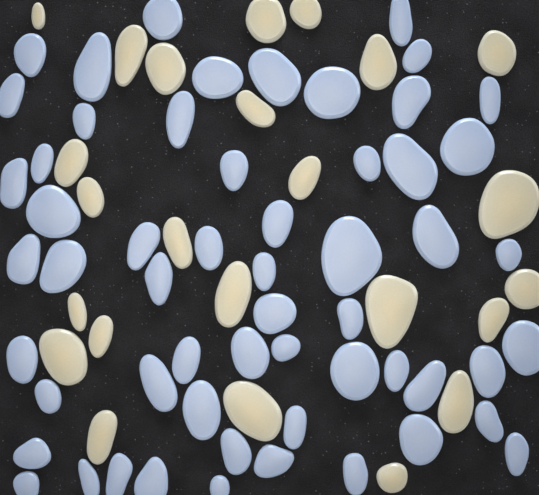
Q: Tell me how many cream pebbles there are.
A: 24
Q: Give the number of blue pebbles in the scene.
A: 57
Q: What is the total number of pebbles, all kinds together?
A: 81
